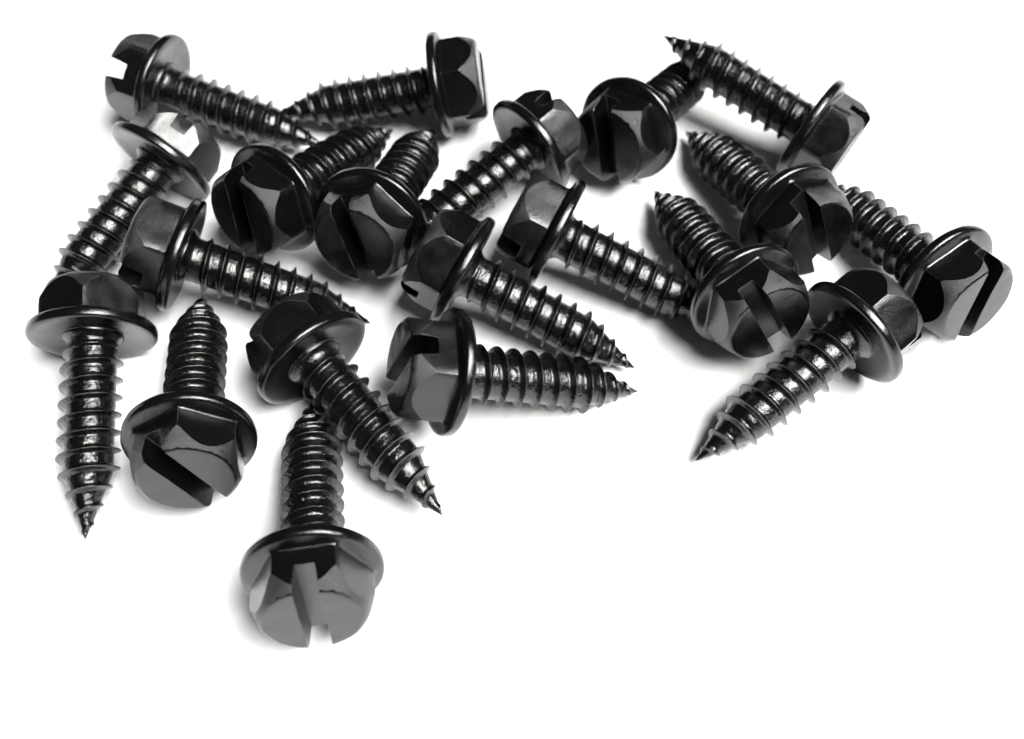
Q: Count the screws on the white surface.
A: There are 20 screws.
